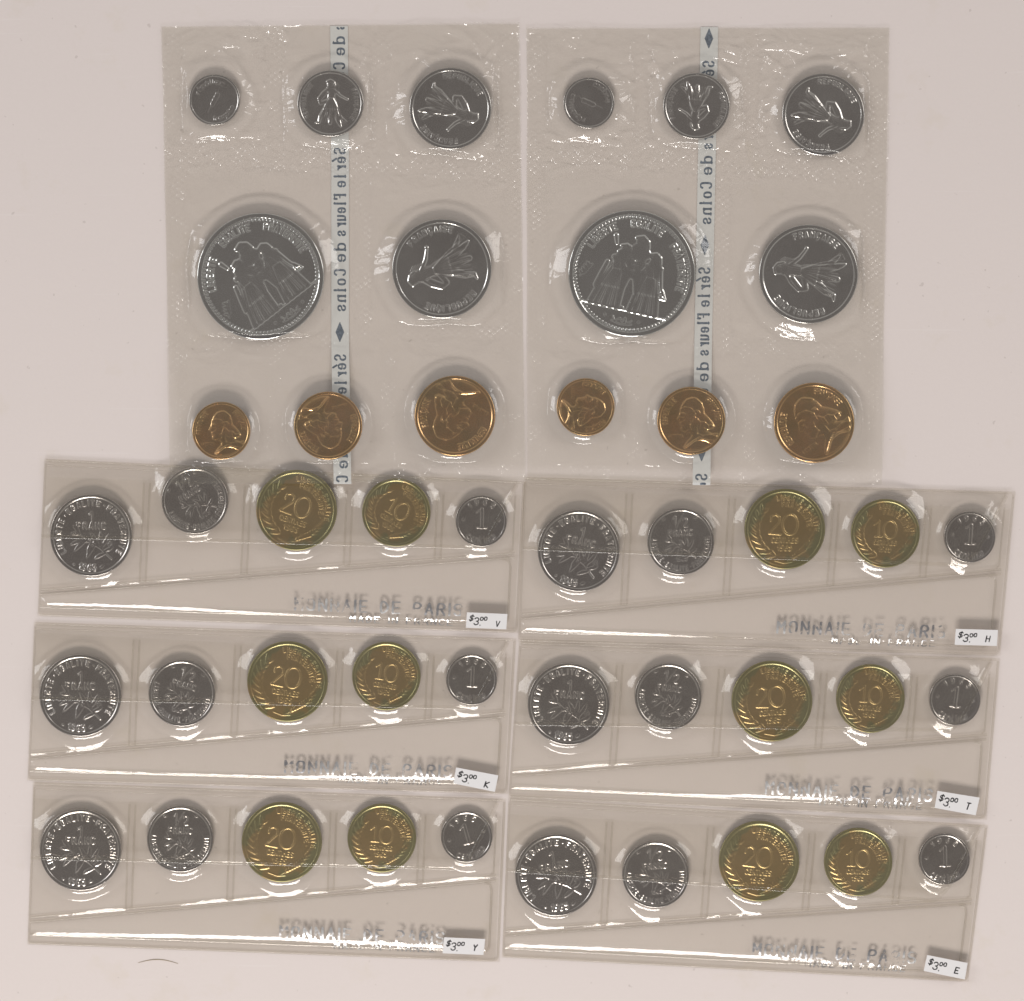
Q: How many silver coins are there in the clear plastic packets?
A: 28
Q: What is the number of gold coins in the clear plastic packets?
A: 18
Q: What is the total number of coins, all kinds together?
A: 46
